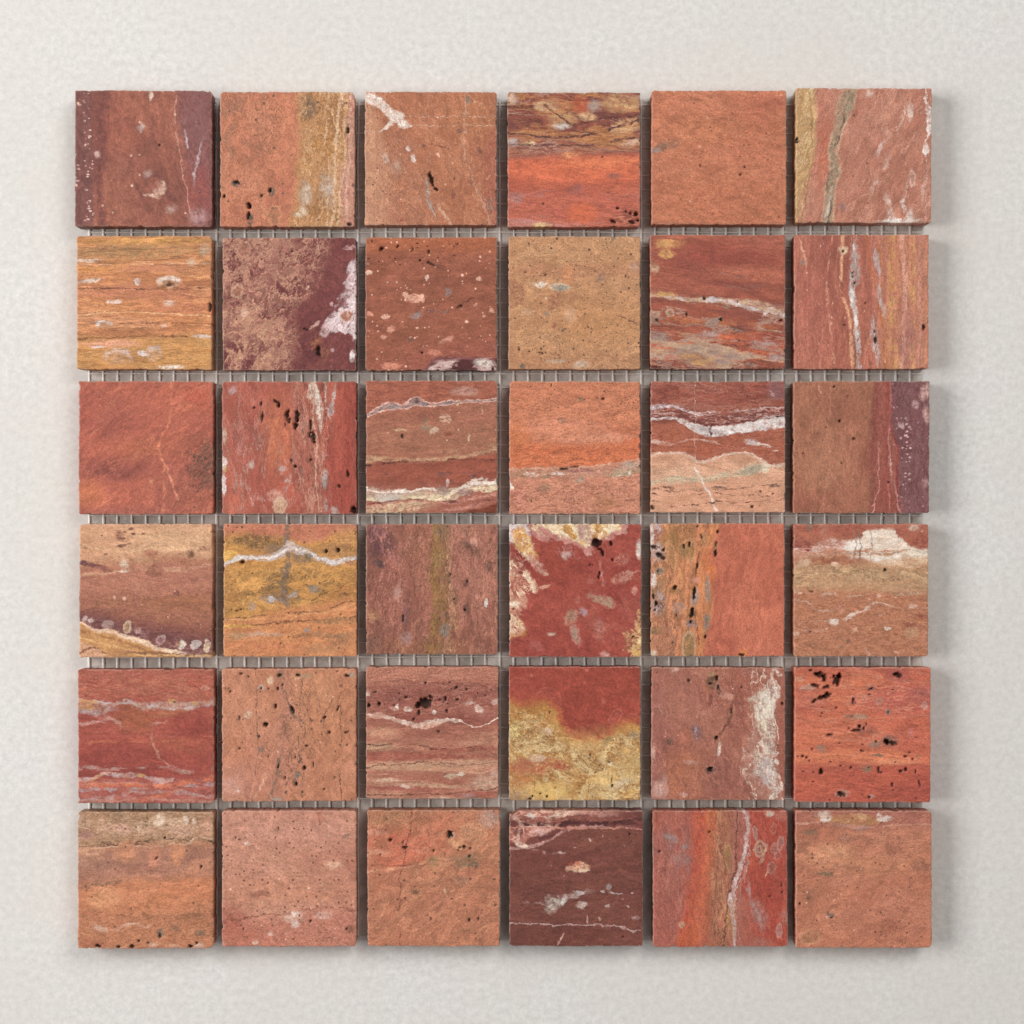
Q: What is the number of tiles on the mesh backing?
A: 36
